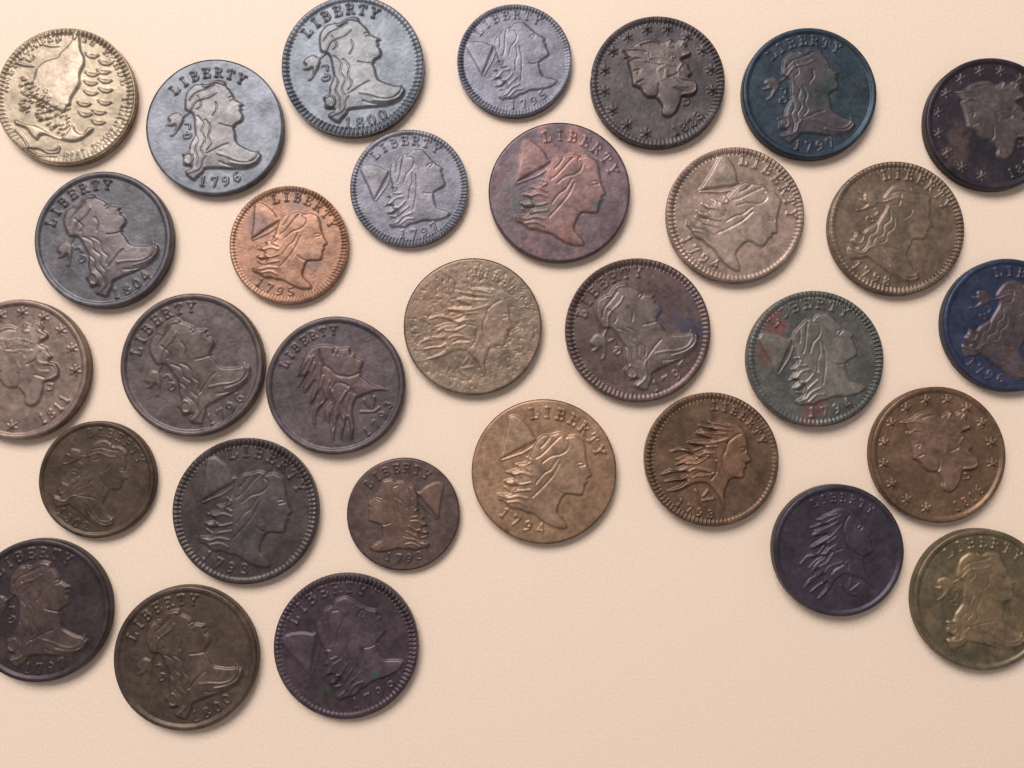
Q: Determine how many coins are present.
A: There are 31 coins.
